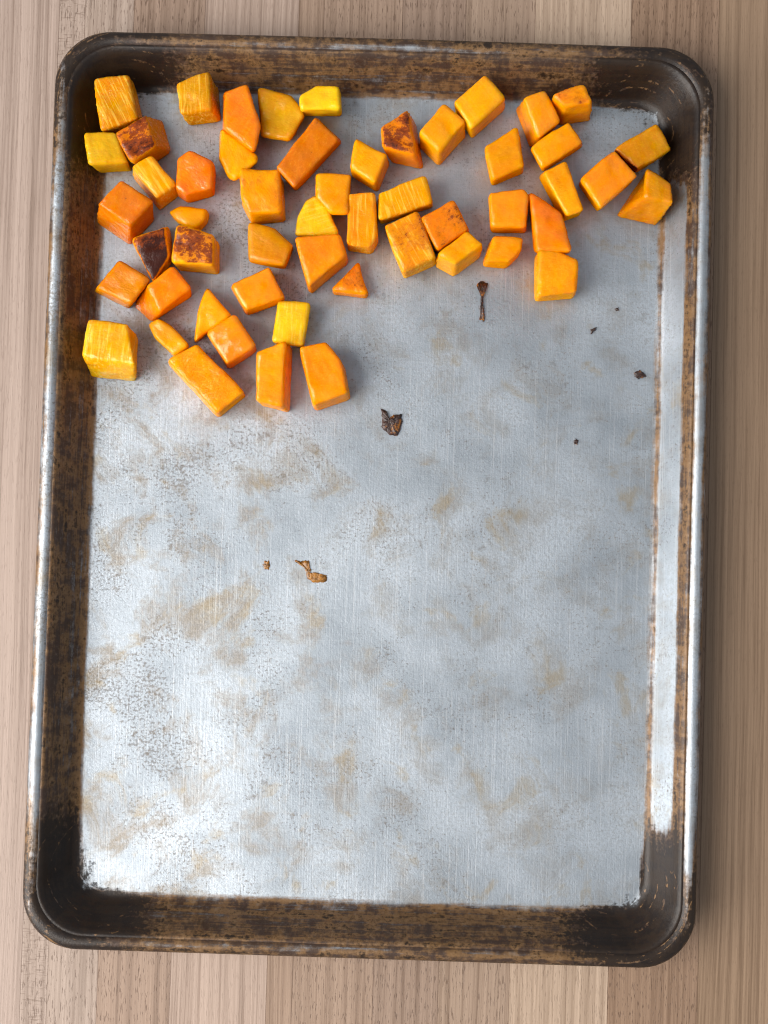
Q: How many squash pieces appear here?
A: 53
